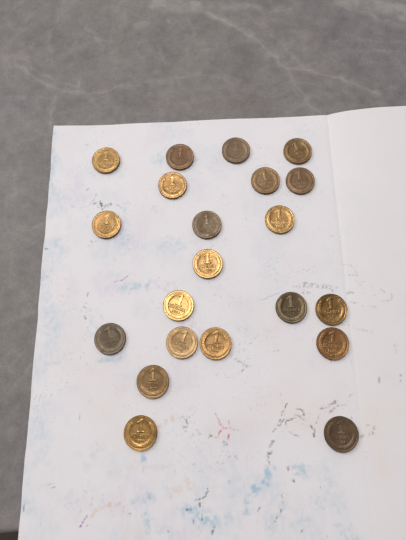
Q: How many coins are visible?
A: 21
